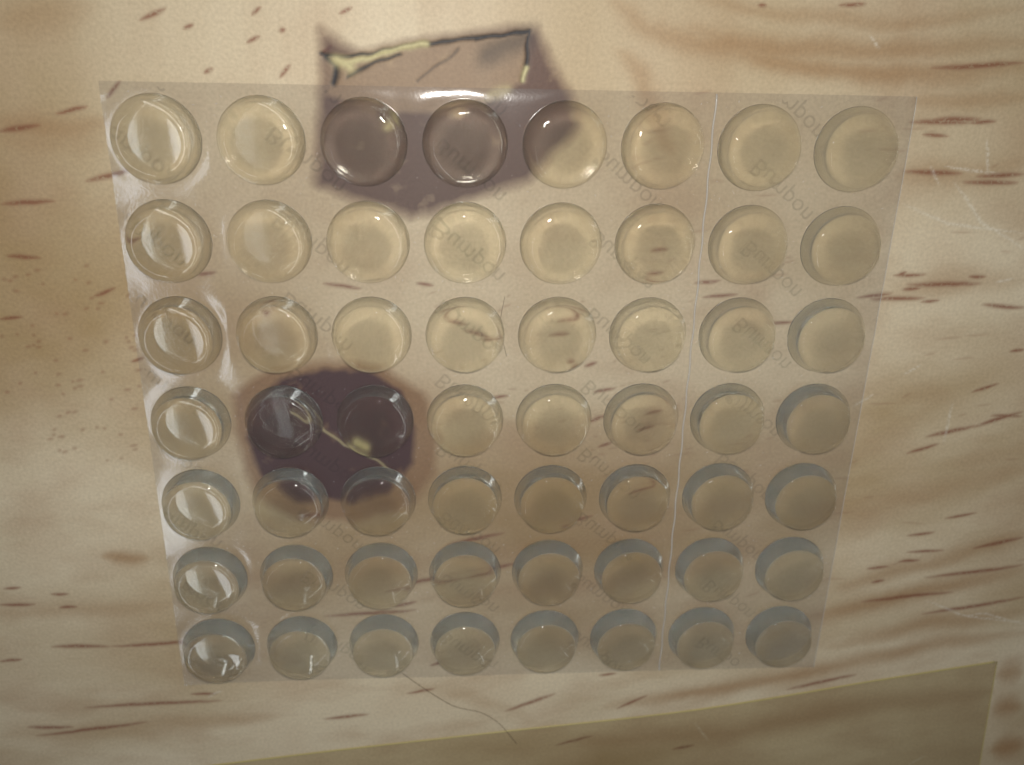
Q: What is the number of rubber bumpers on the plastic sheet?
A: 56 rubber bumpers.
